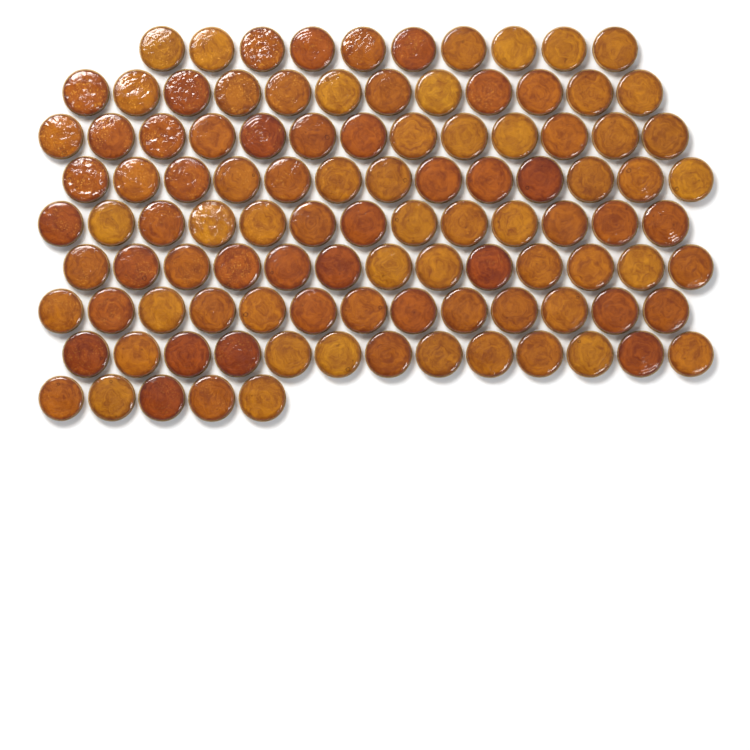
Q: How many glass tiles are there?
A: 105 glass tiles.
